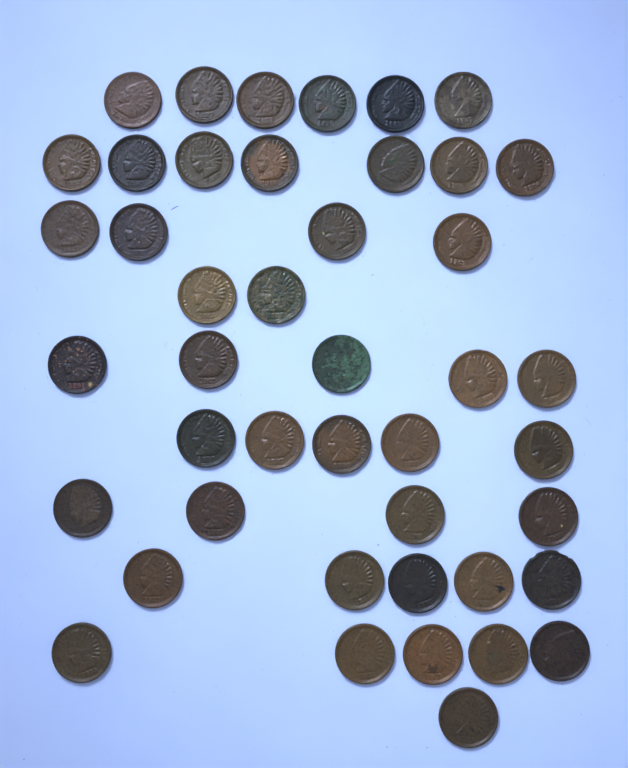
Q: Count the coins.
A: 44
